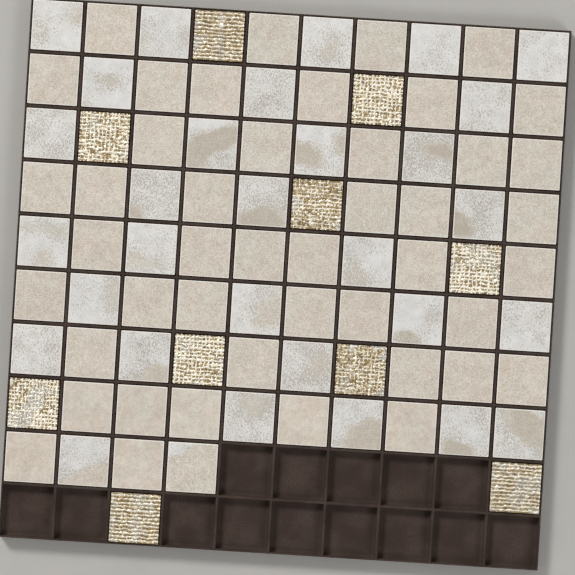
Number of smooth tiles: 76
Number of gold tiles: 10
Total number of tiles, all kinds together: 86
